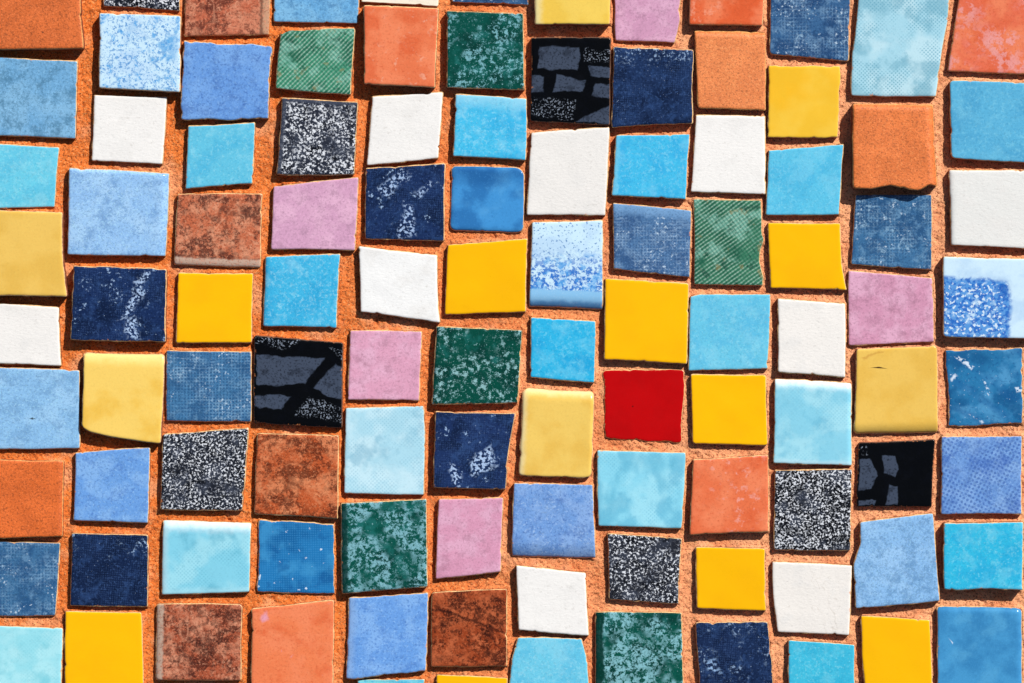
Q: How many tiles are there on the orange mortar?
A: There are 108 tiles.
